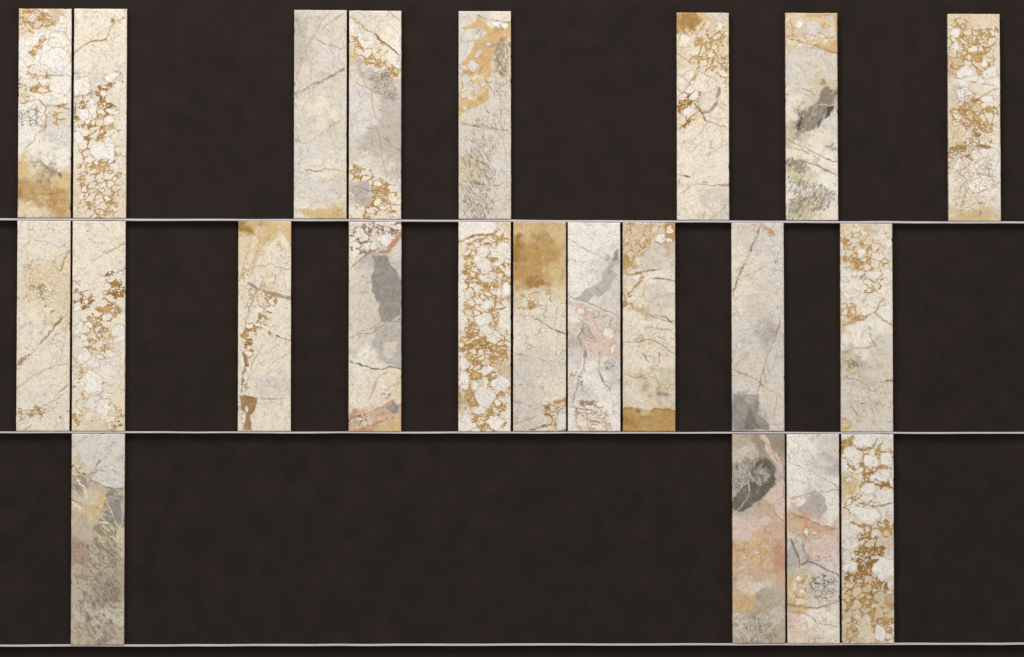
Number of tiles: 22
